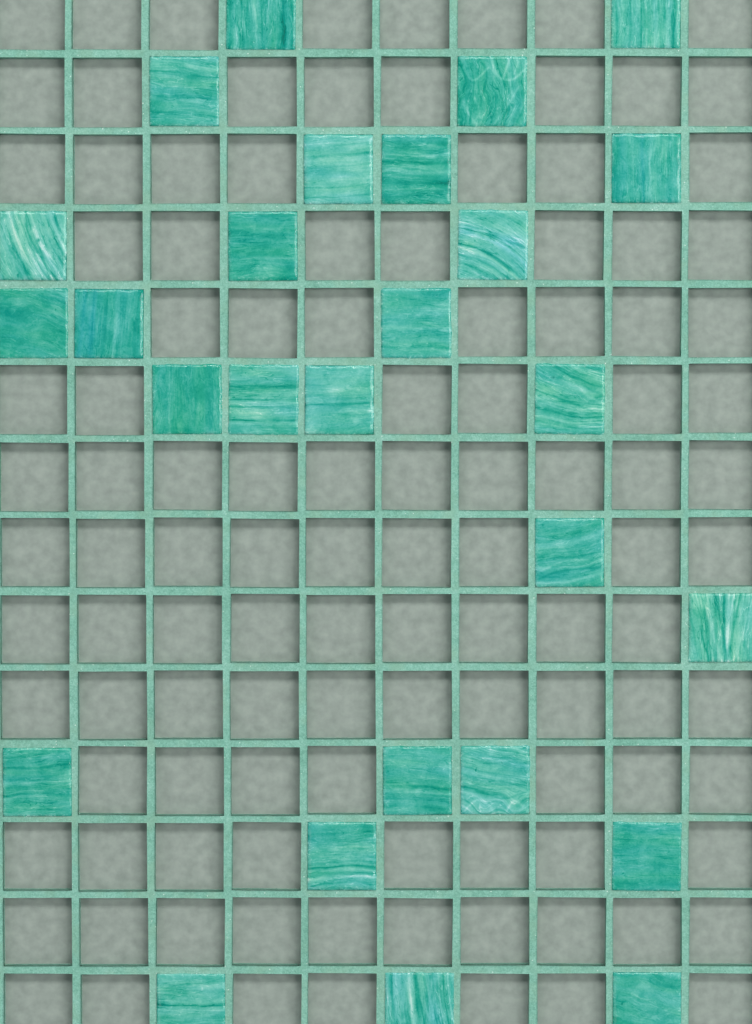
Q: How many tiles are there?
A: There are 27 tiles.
